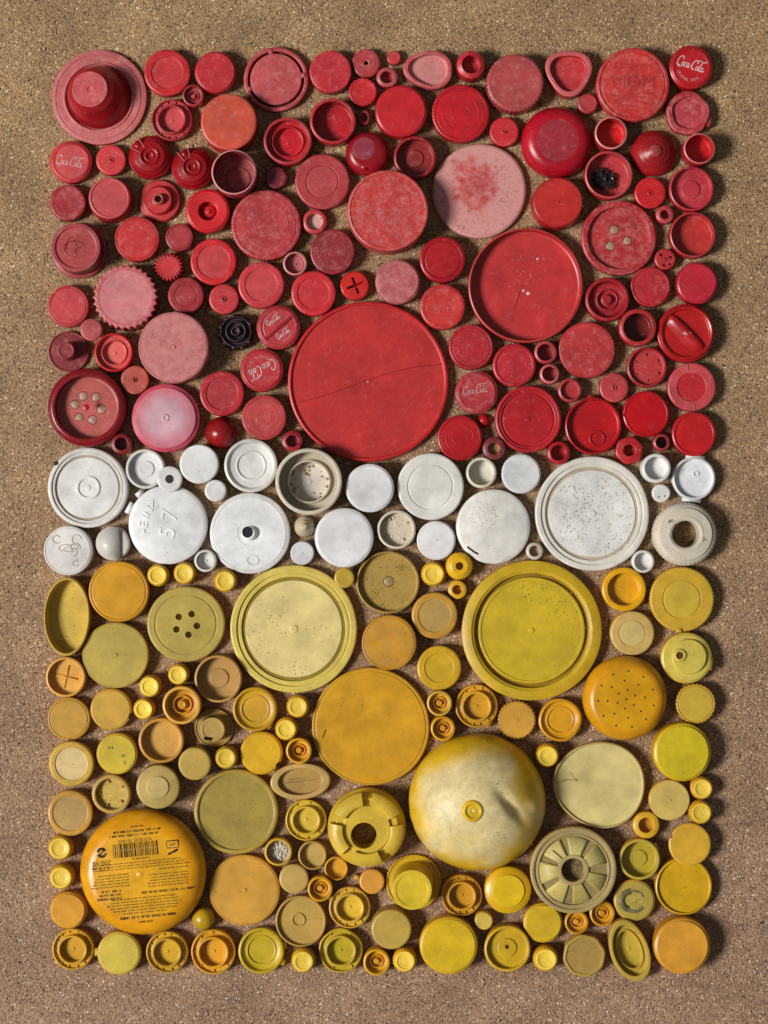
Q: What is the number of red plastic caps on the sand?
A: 113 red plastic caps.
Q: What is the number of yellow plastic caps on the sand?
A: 105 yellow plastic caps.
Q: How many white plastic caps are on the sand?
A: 29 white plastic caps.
